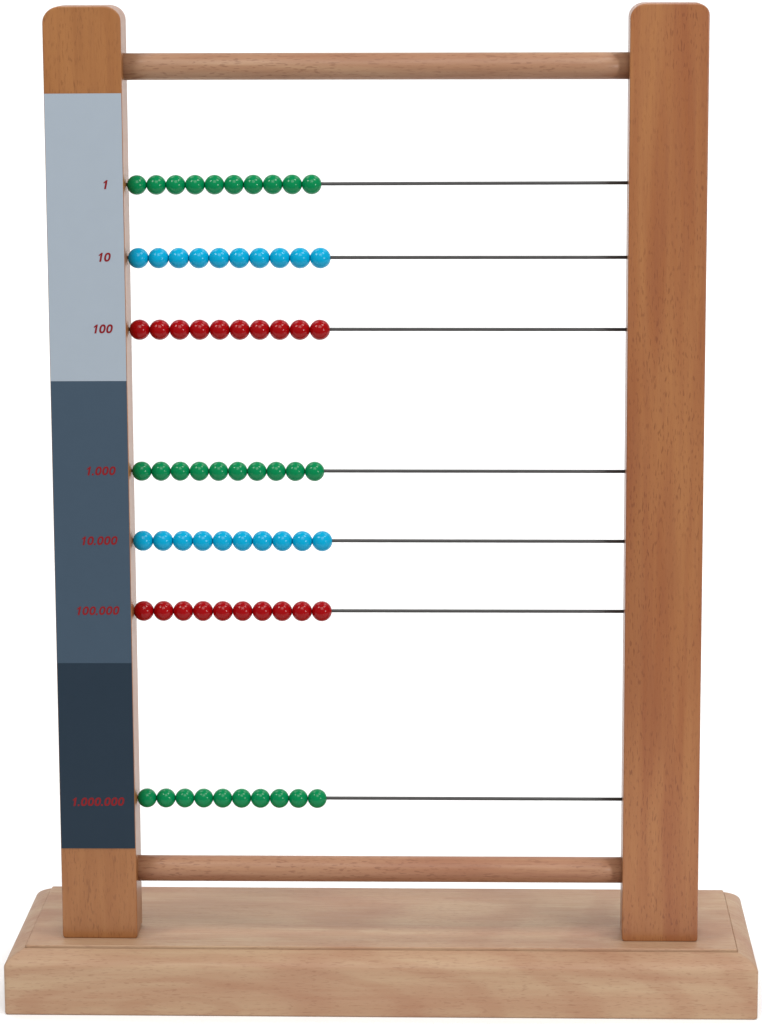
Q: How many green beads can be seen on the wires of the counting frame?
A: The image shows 30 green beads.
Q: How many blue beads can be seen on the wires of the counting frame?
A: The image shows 20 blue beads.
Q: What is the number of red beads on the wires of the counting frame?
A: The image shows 20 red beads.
